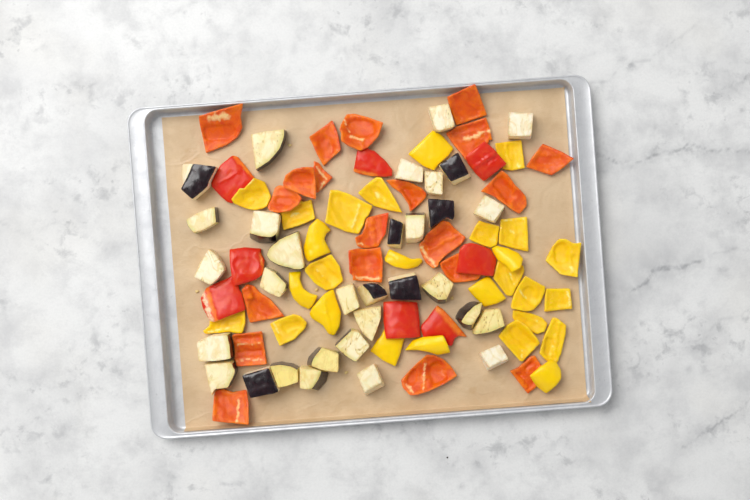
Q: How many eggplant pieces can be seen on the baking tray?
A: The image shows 32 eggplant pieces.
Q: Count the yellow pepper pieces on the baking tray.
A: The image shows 27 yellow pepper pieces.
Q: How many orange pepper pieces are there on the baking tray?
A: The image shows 20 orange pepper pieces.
